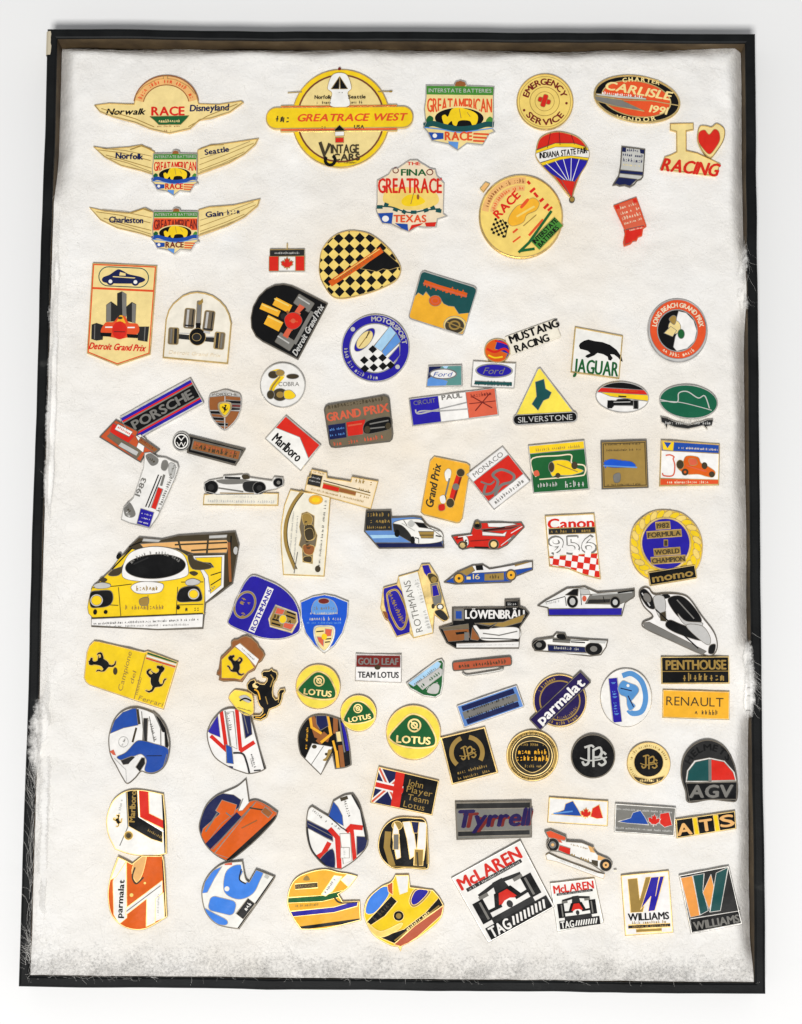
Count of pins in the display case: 98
